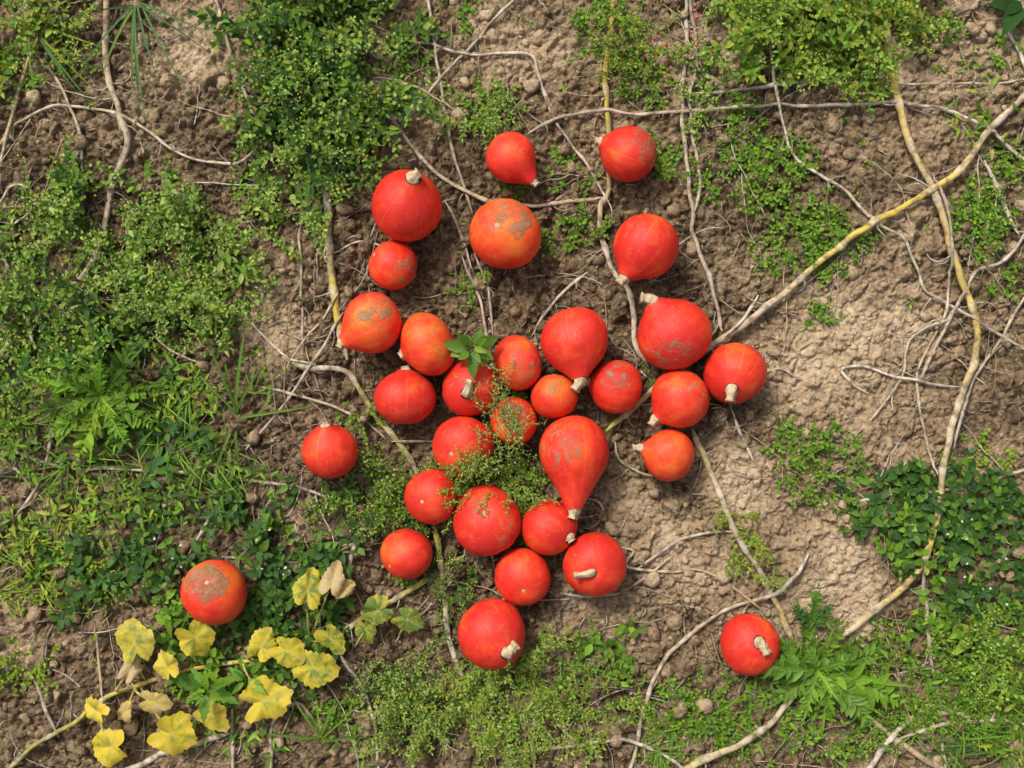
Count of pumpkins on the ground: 31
